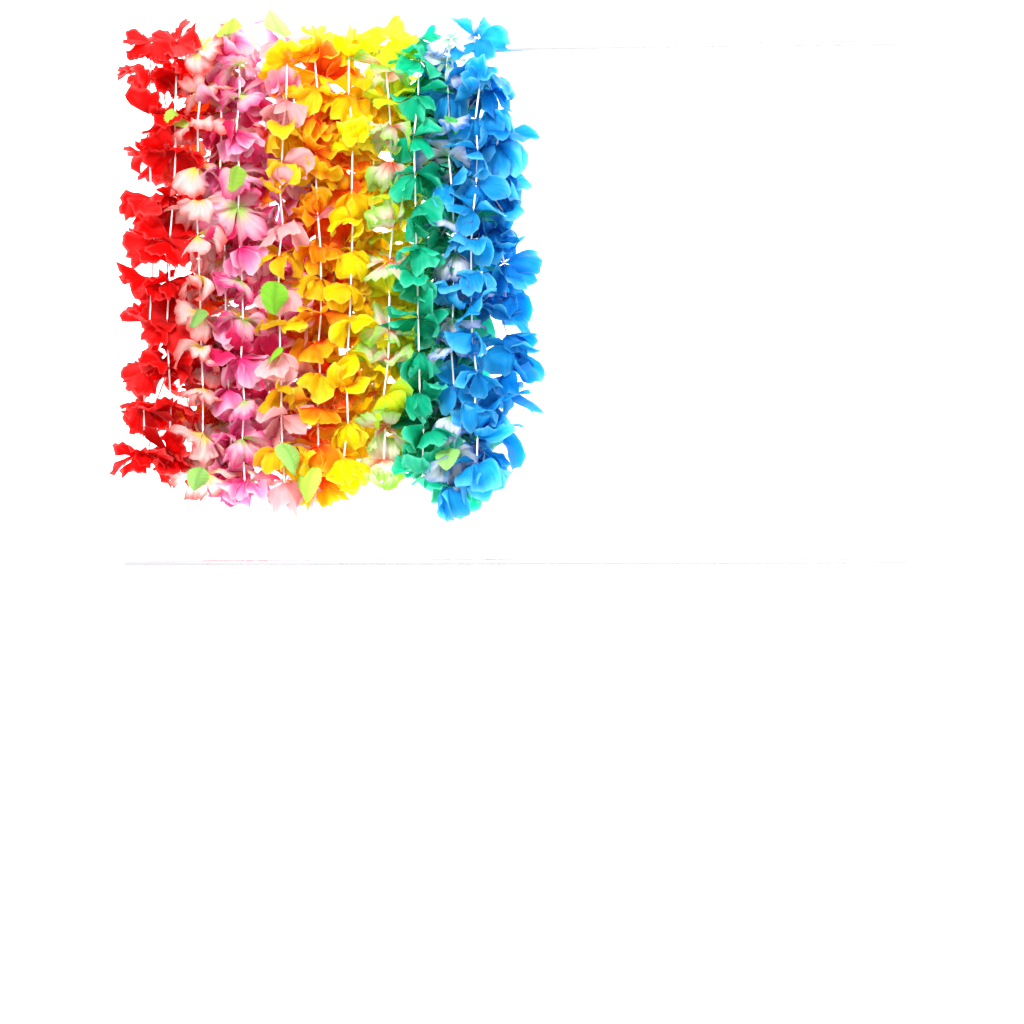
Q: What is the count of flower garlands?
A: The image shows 12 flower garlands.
